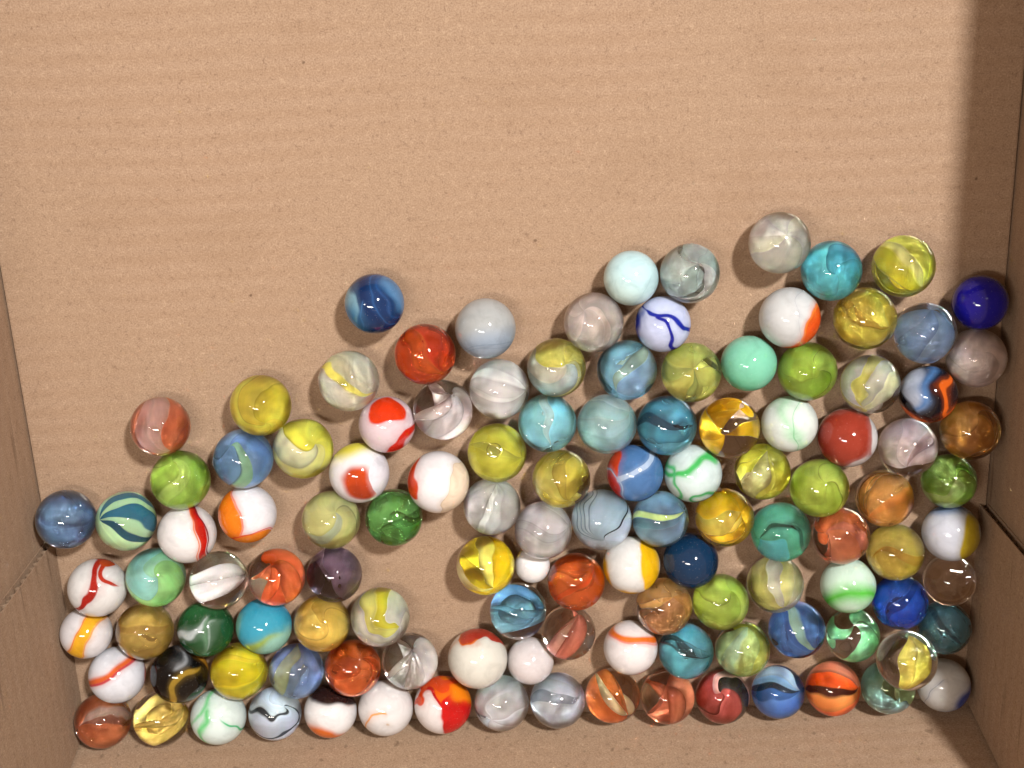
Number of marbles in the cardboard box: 119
